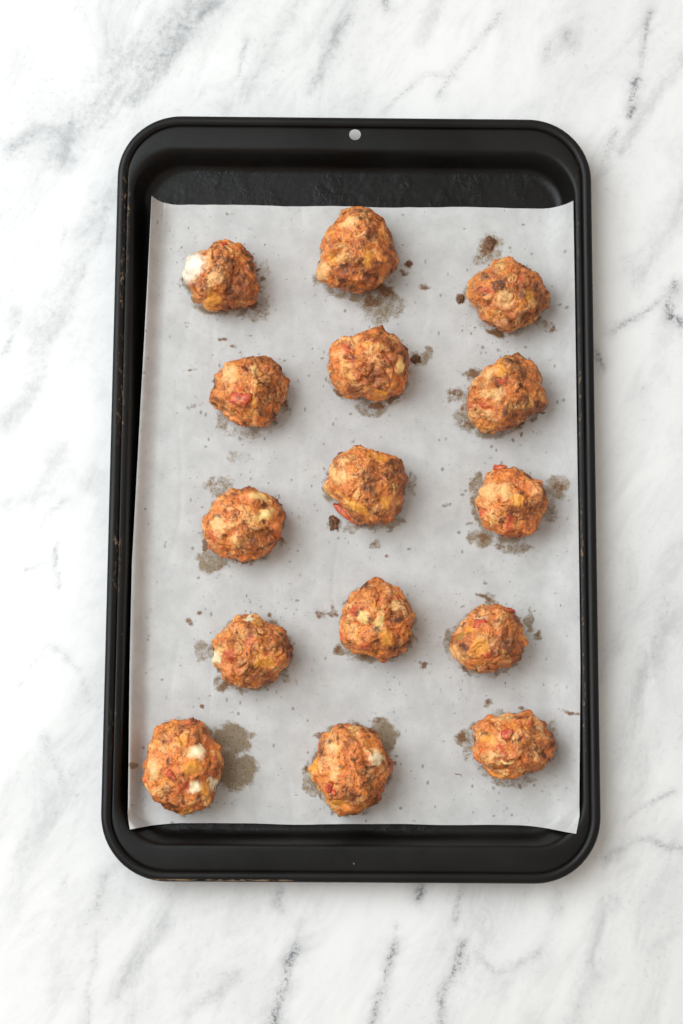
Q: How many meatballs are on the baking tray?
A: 15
